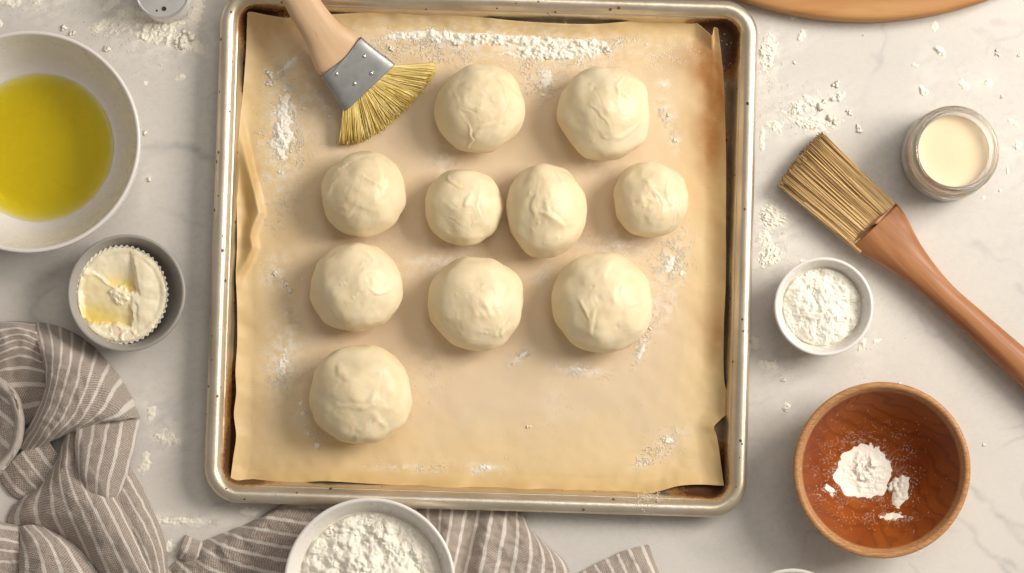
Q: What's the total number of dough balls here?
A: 10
